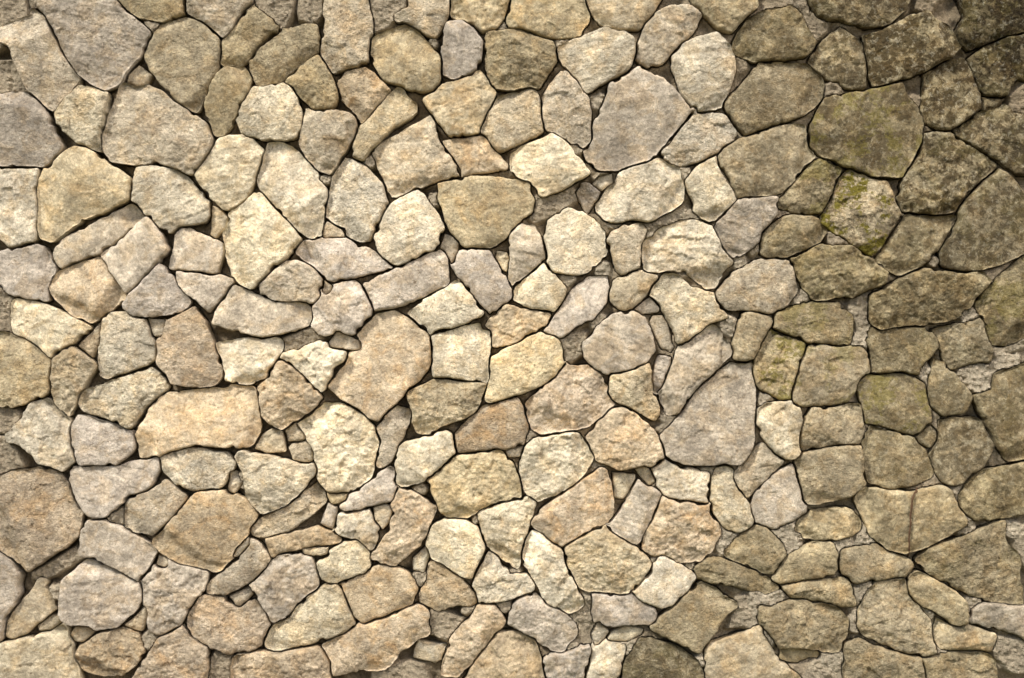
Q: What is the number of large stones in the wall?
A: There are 200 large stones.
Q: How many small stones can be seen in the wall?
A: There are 38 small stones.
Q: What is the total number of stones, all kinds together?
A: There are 238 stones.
